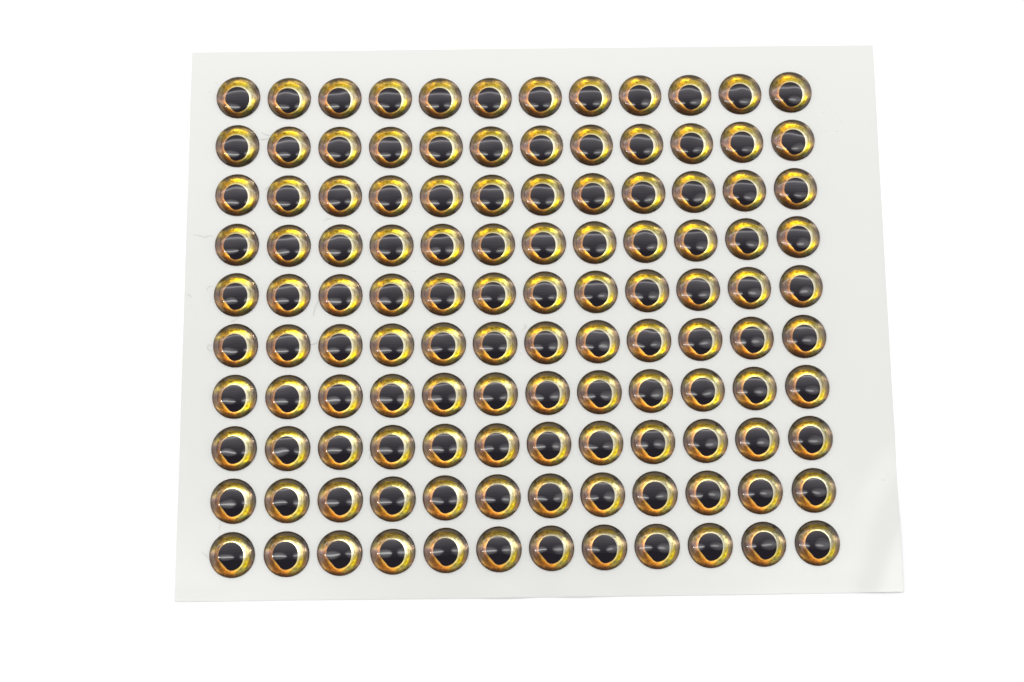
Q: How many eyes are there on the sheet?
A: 120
